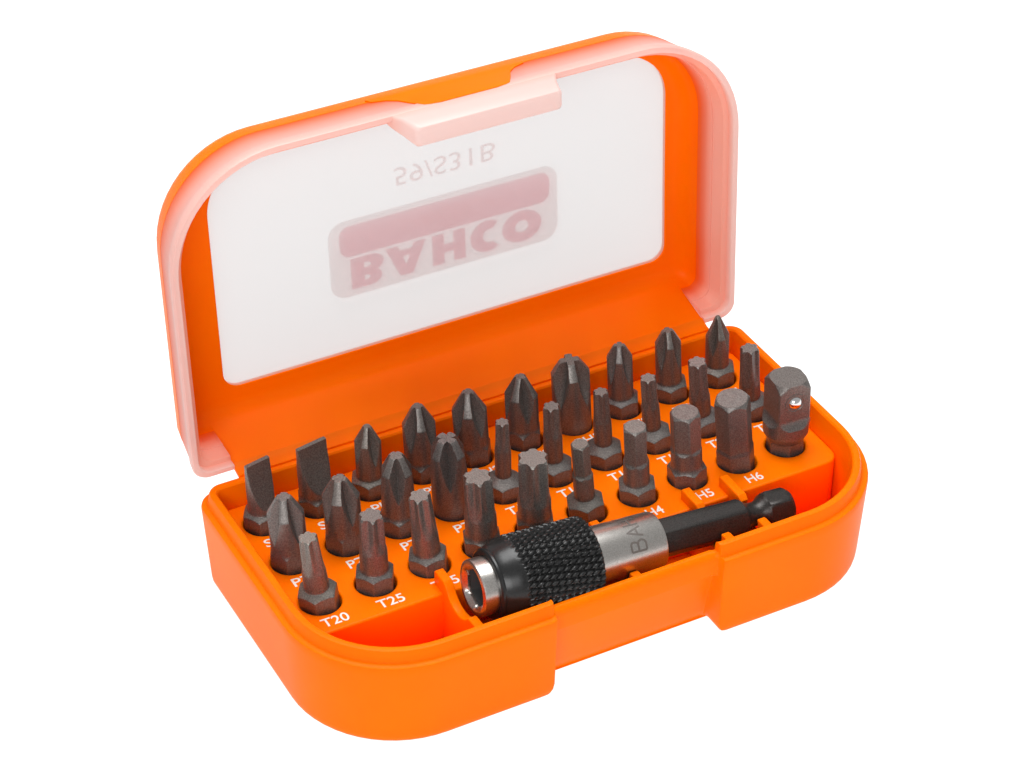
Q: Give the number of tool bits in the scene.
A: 30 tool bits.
